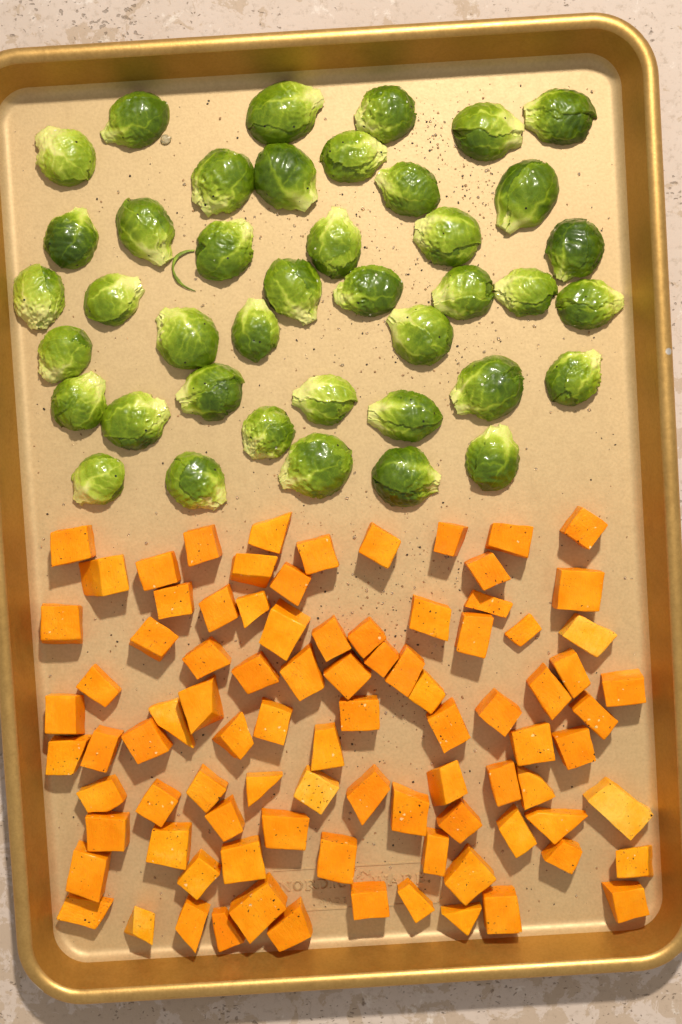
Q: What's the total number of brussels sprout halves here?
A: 41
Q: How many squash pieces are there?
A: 90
